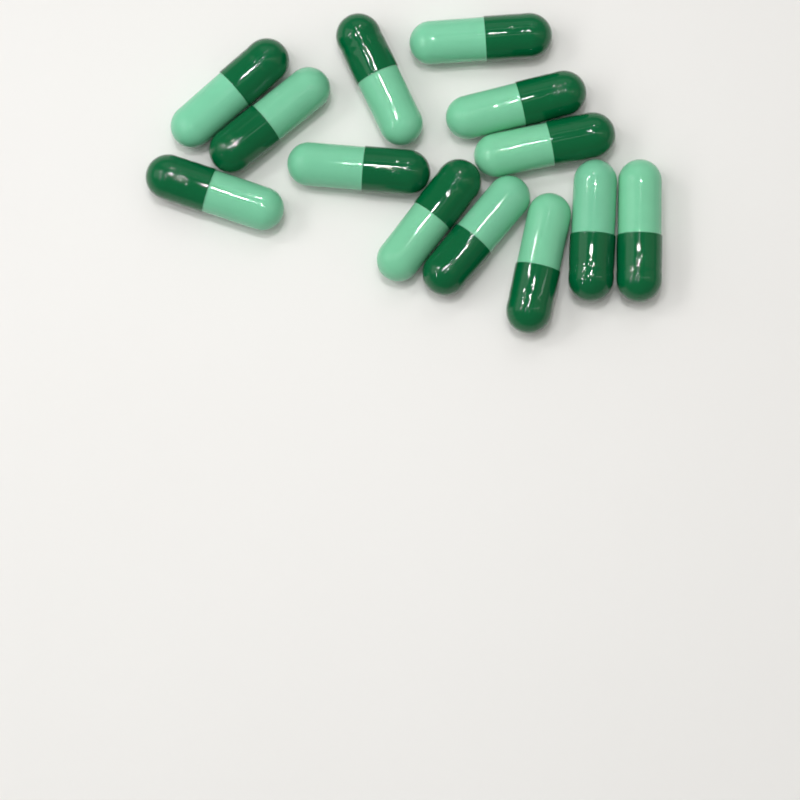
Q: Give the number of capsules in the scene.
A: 13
